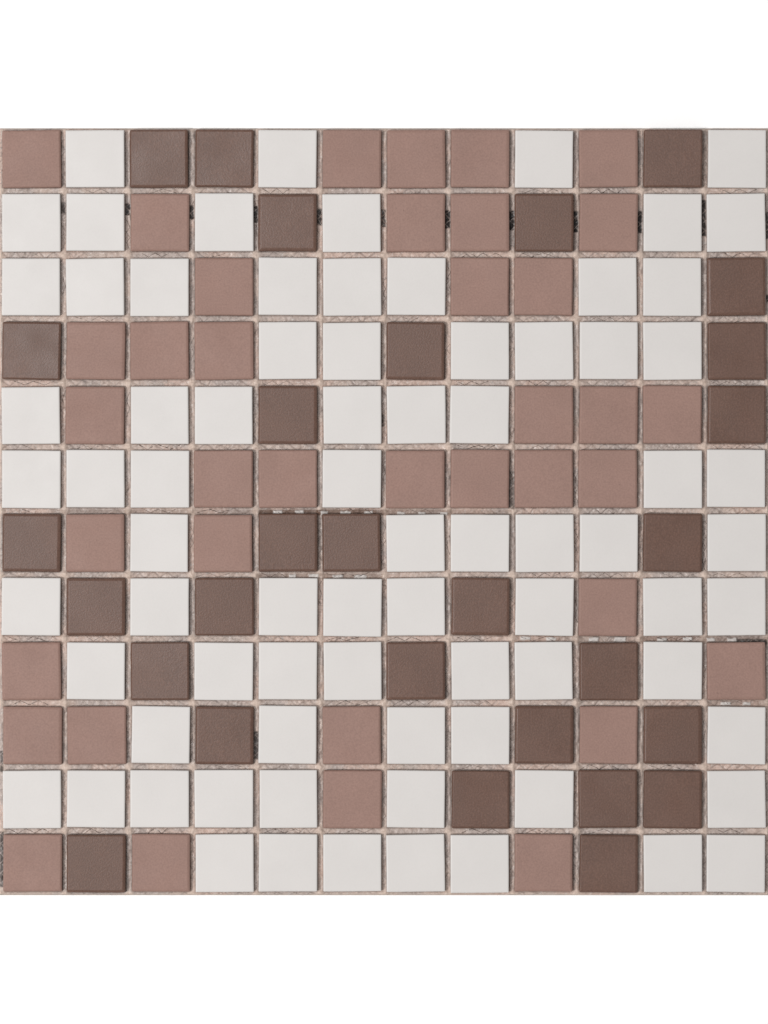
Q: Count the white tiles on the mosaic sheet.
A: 77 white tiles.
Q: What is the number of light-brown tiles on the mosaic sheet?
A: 38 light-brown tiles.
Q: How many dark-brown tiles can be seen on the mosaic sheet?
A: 29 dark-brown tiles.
